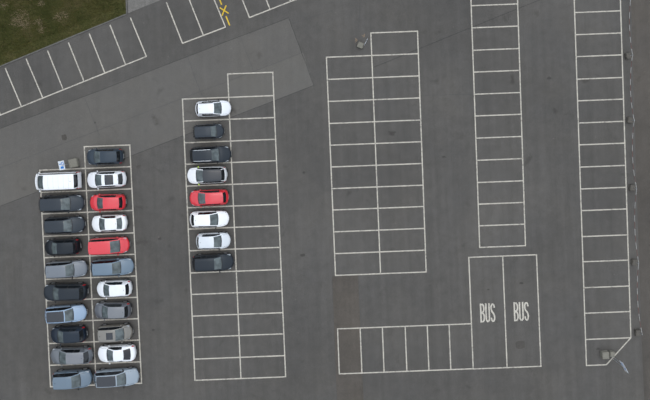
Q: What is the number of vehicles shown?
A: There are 29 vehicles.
